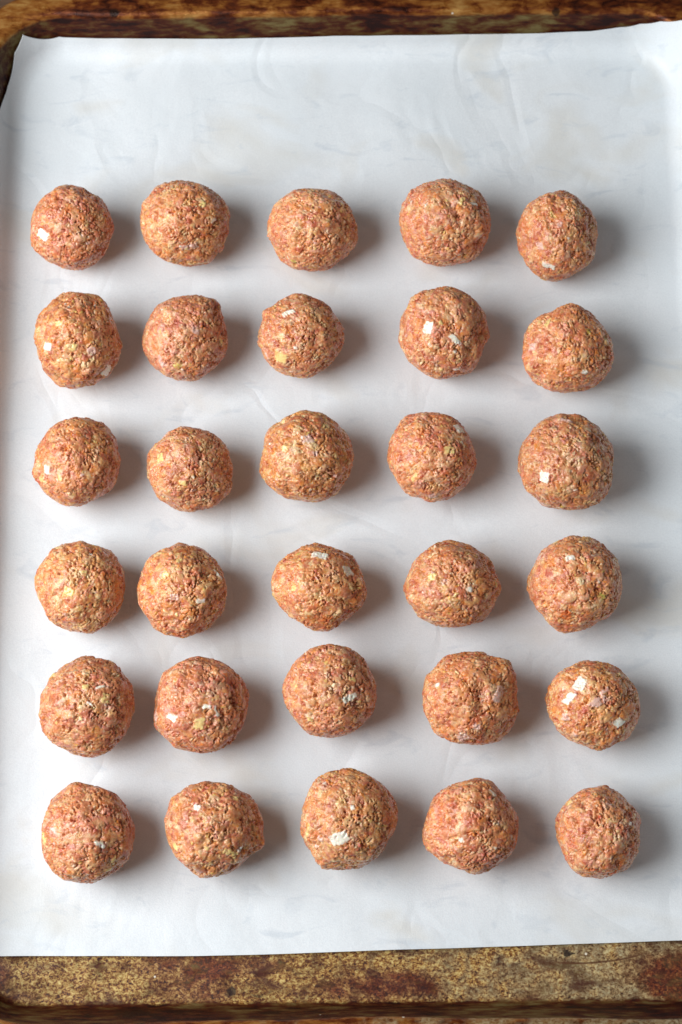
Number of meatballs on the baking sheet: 30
